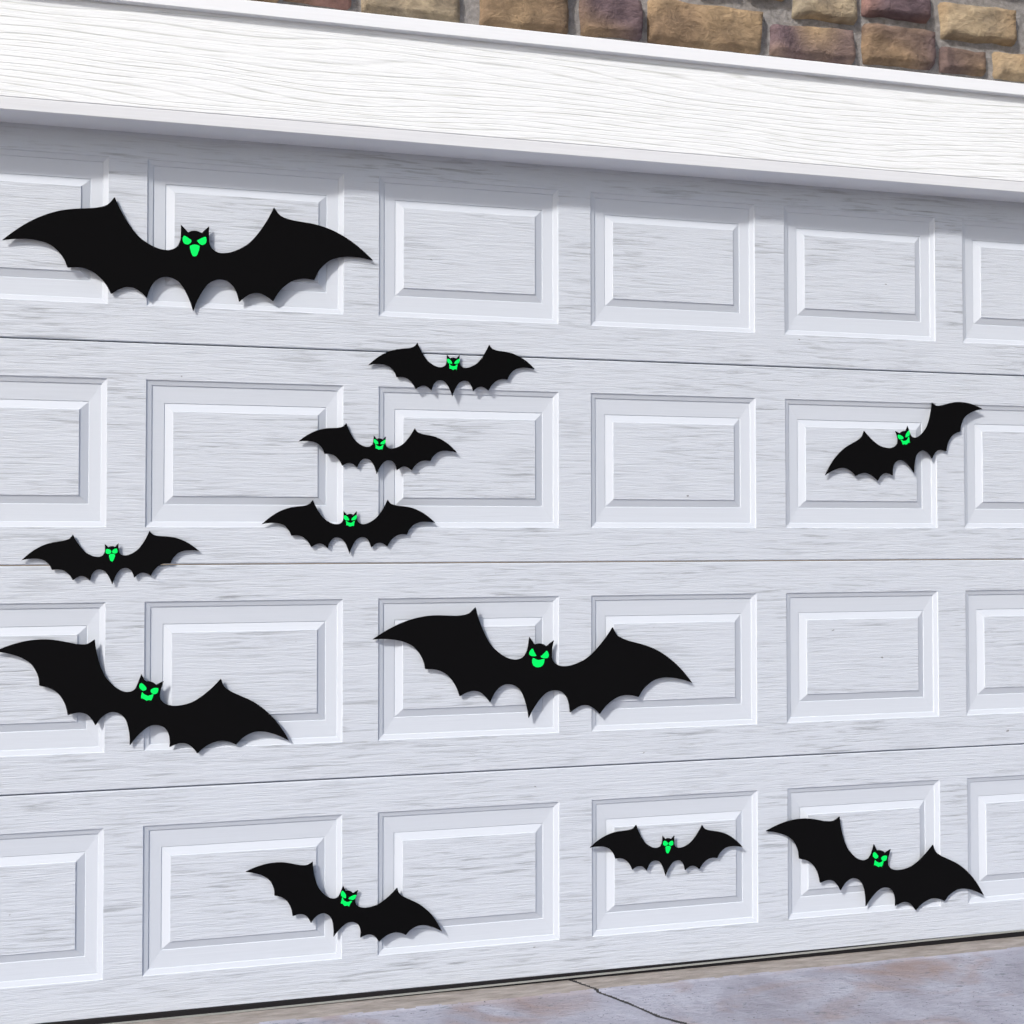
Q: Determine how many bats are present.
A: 11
